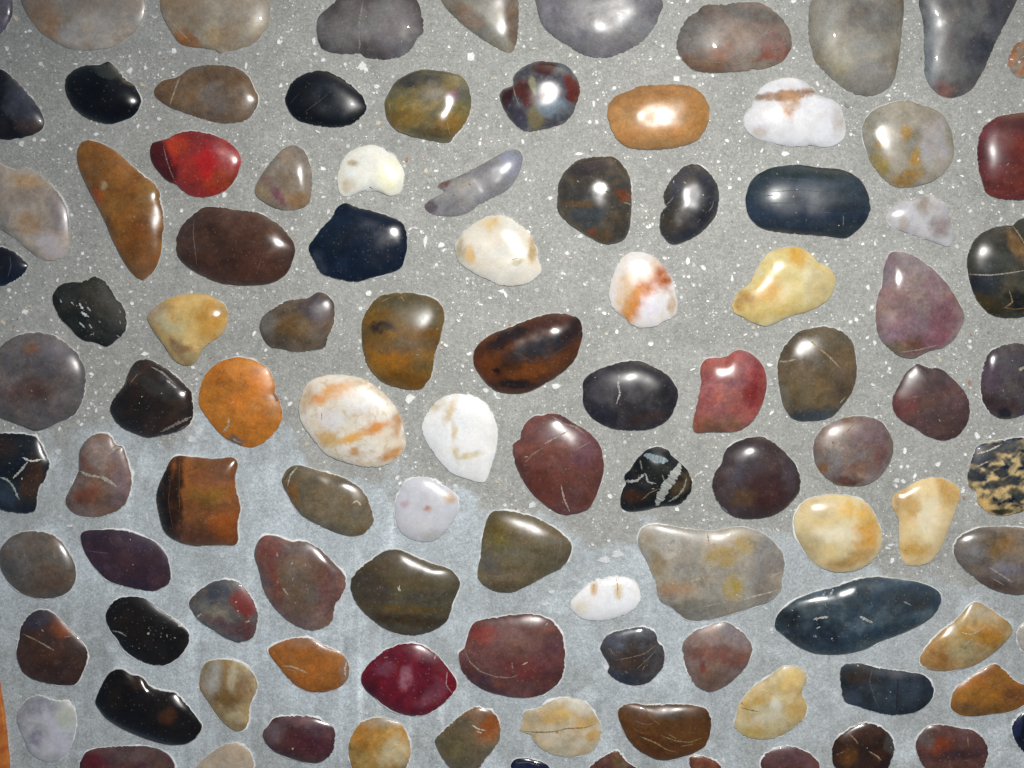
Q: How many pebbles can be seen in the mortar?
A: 104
